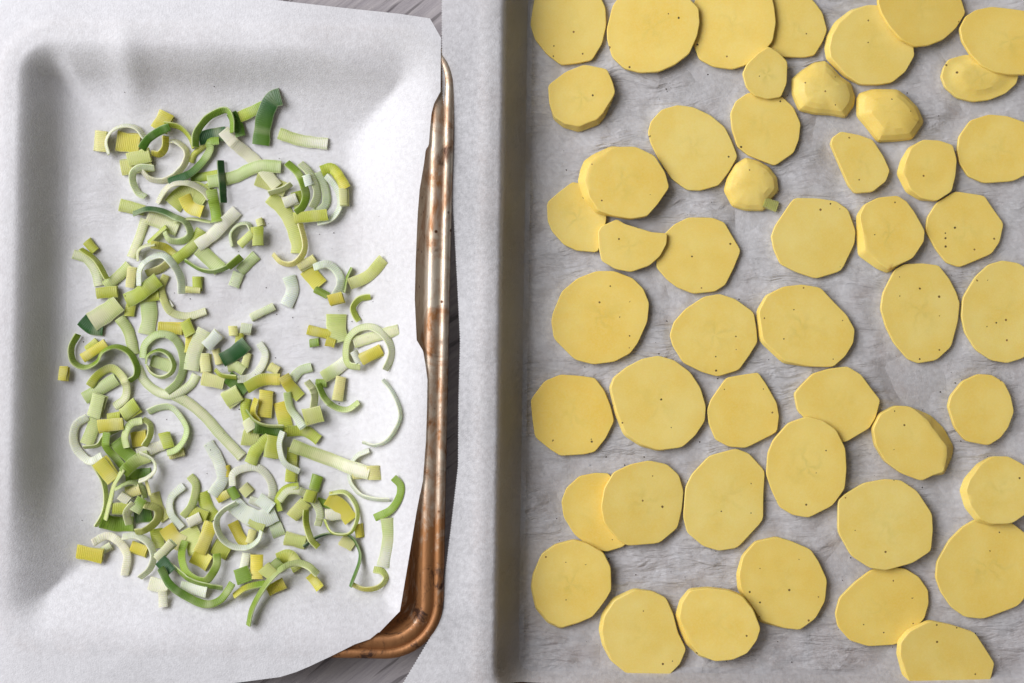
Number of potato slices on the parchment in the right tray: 49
